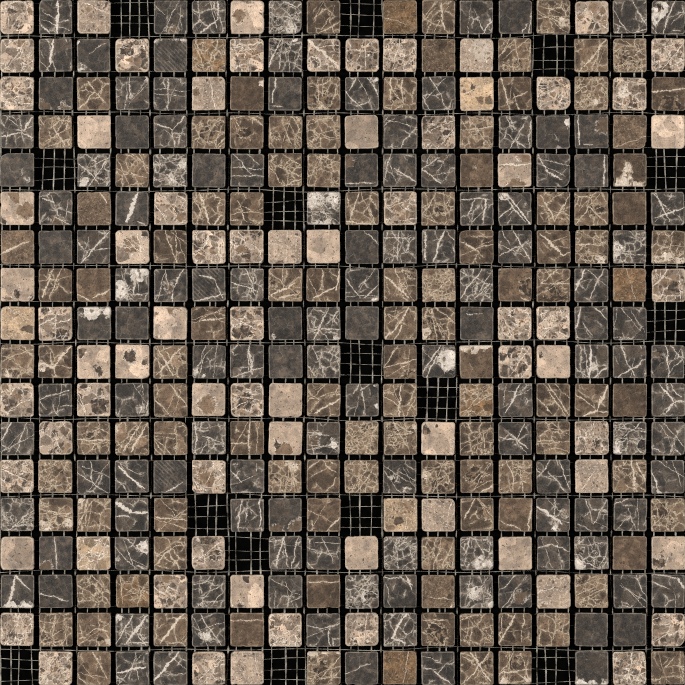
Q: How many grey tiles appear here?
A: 125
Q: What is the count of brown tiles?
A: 111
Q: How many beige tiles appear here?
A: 73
